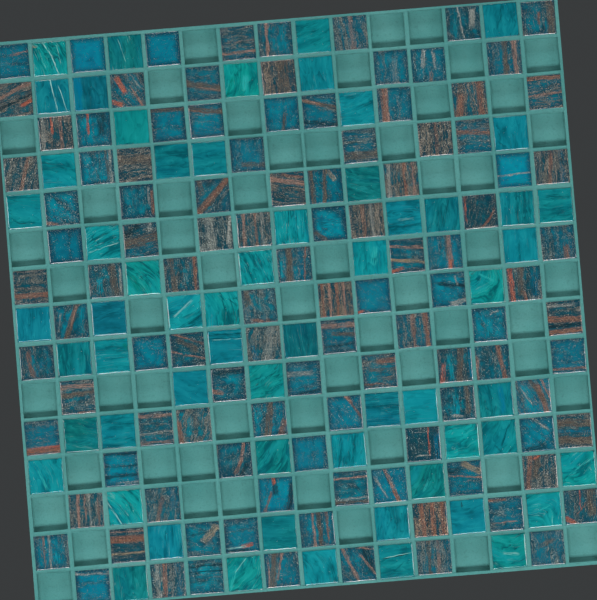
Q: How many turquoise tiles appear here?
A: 60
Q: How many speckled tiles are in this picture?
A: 109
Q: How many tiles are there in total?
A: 169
